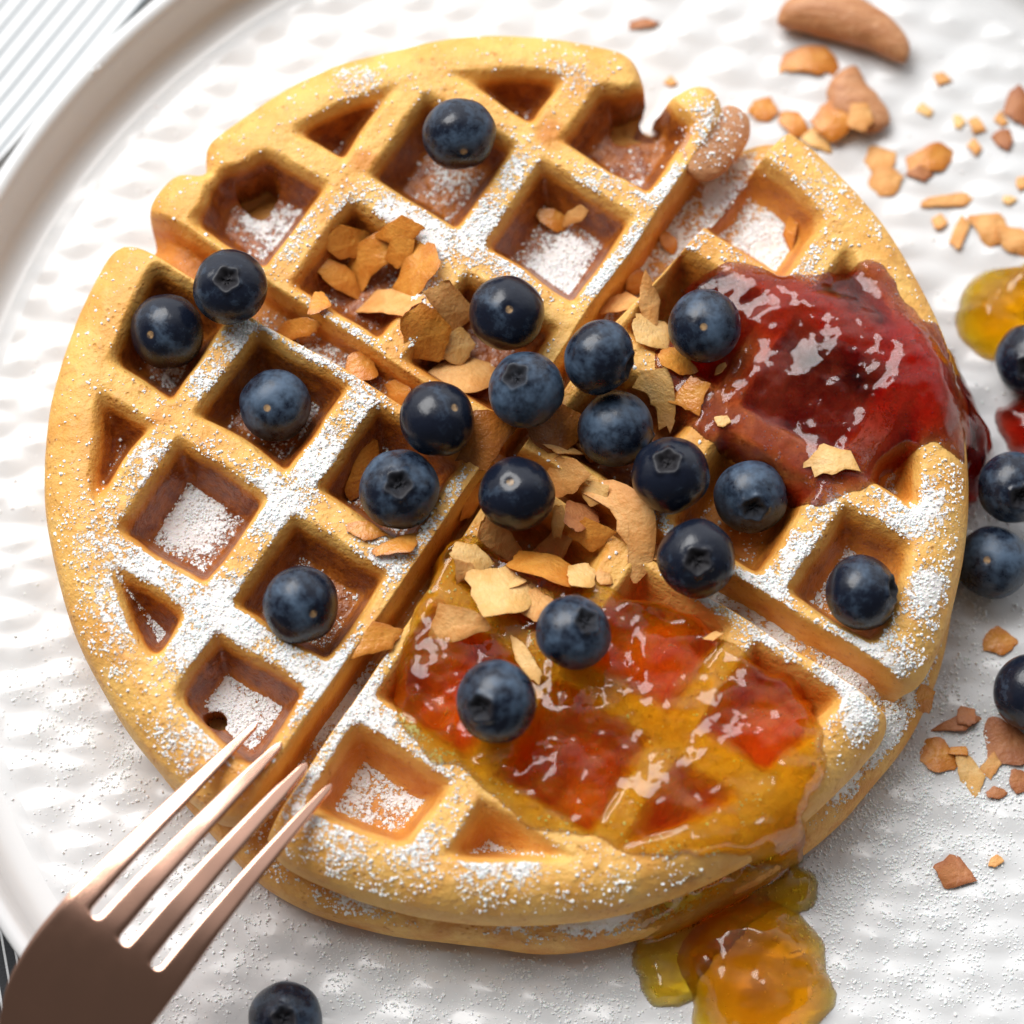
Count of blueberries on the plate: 24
